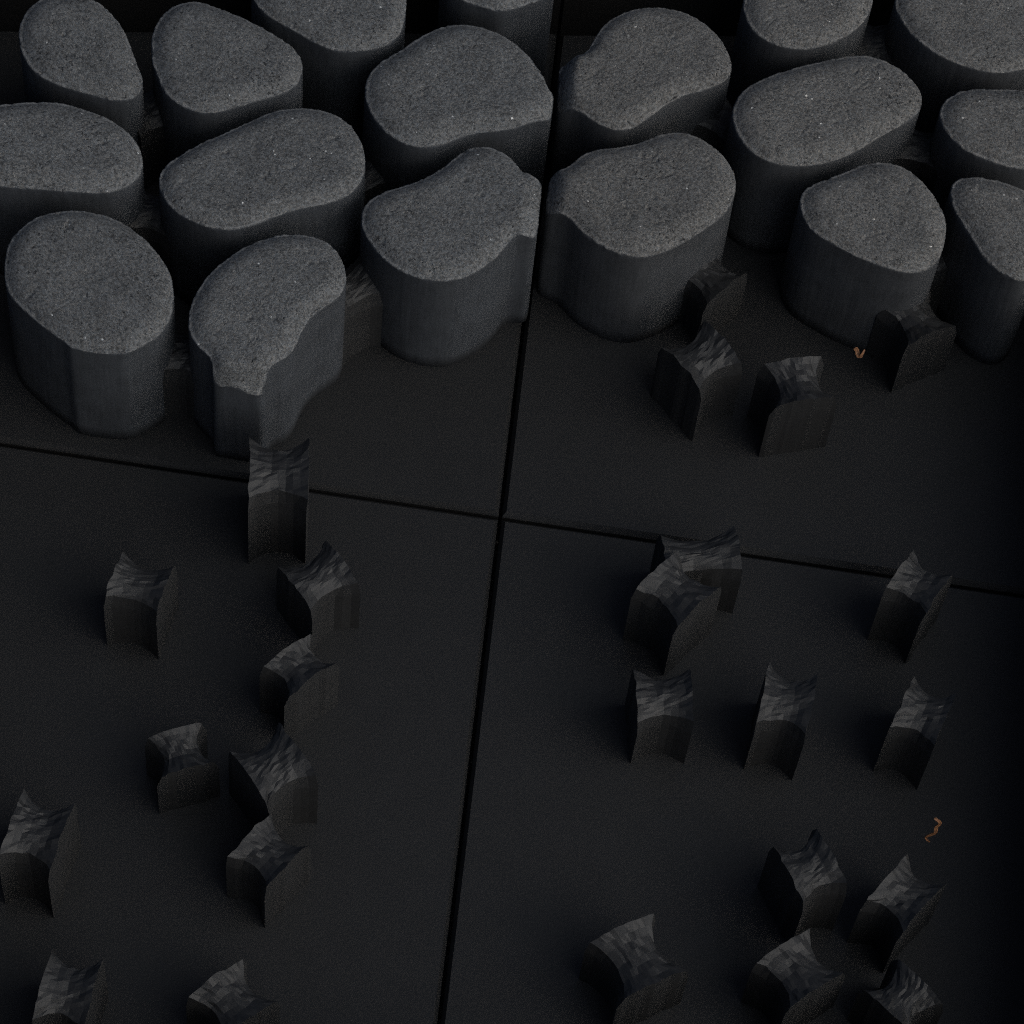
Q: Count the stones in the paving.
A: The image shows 18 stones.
